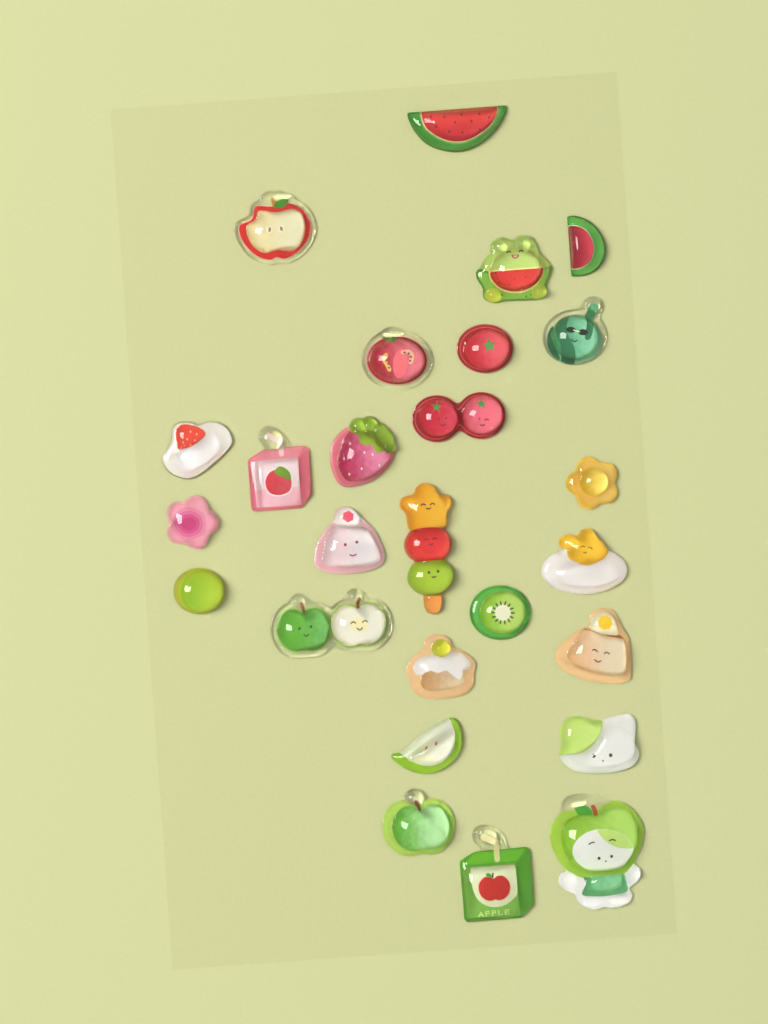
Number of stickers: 26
